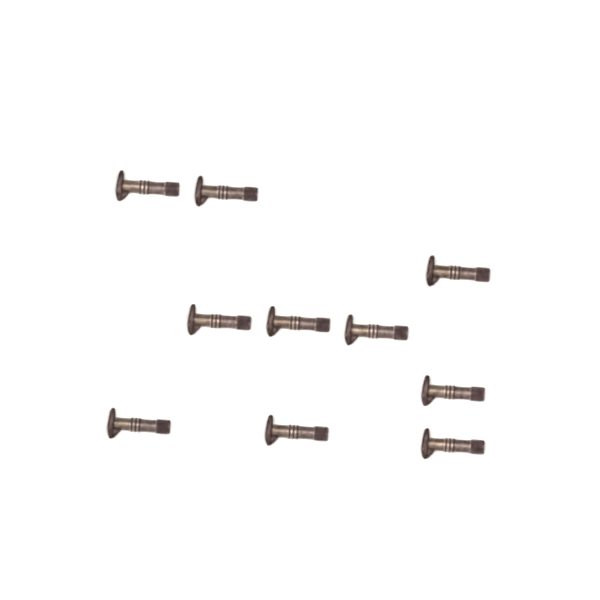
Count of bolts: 10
